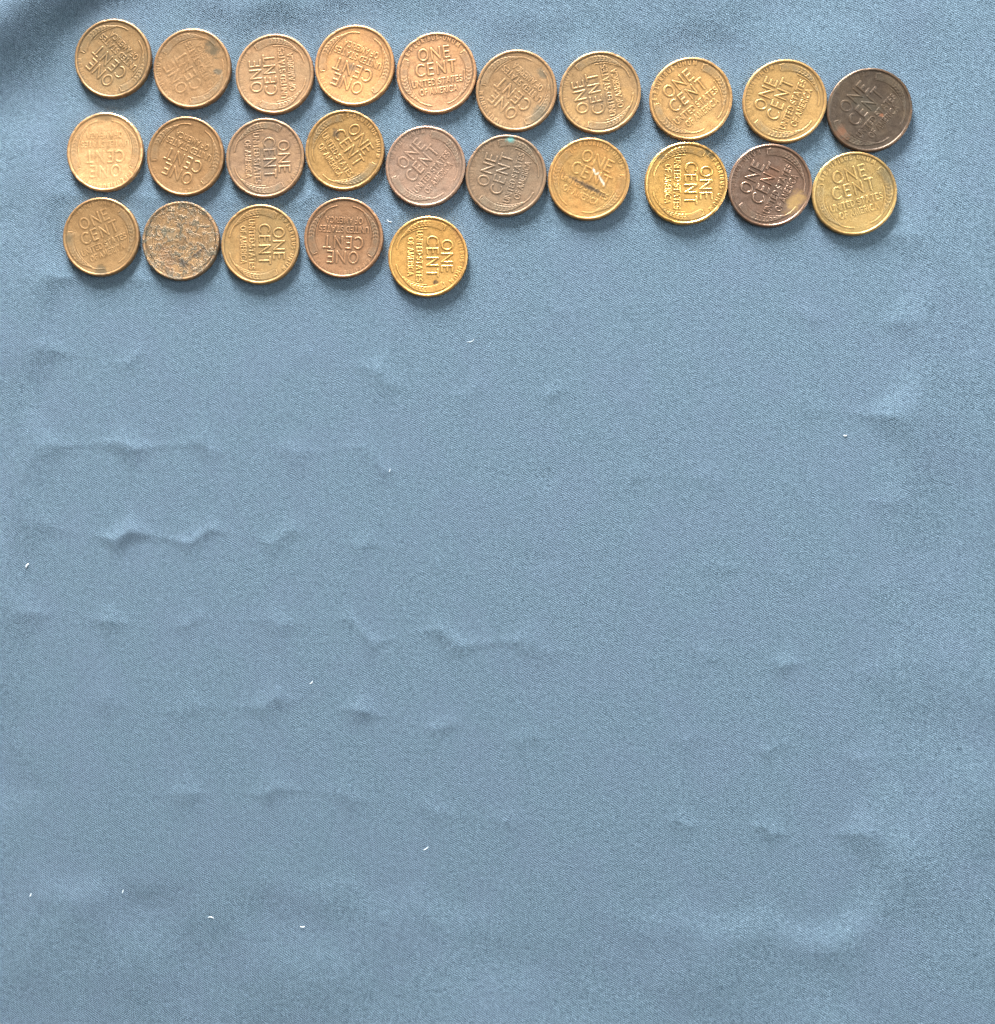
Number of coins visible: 25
